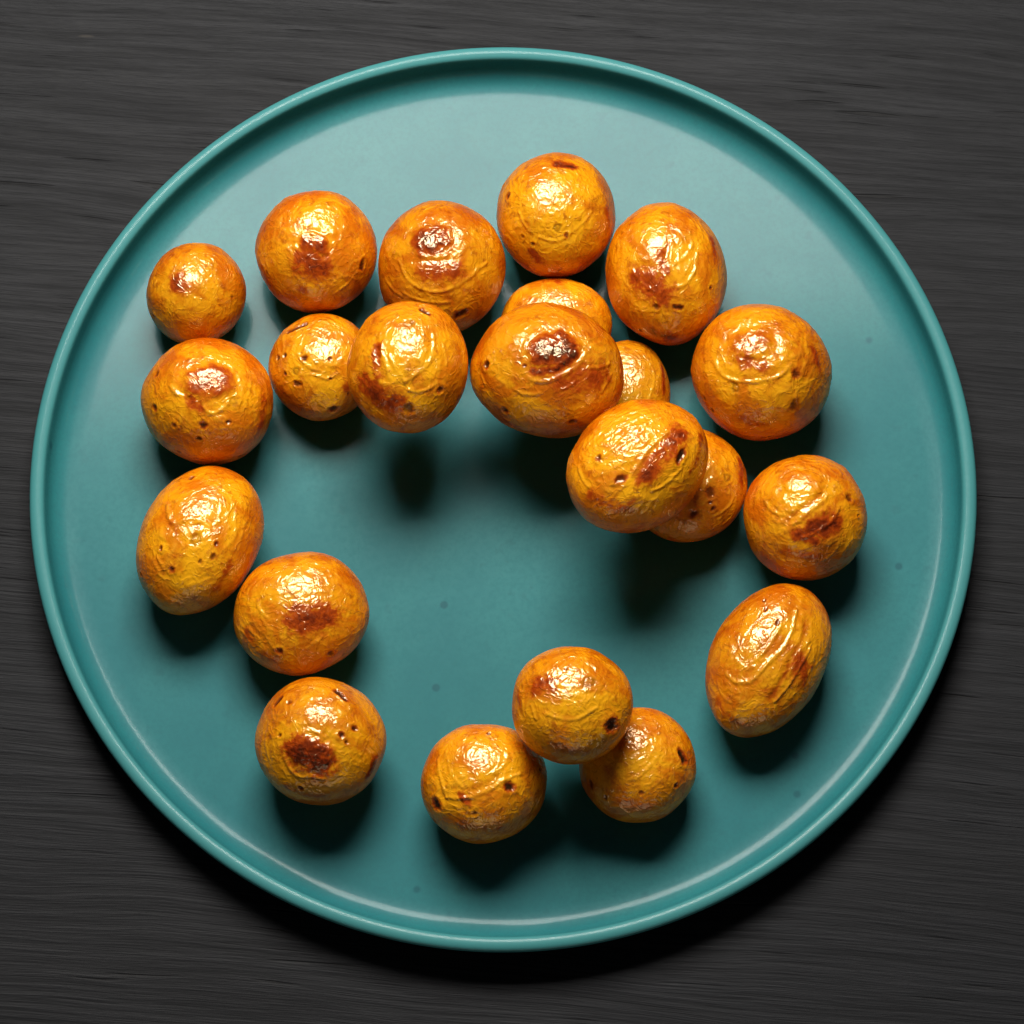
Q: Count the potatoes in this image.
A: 22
